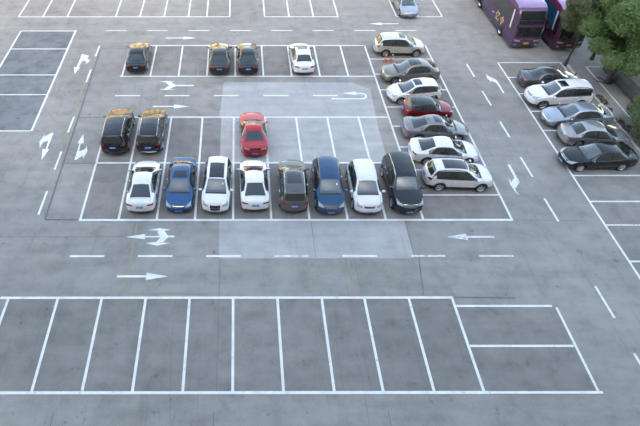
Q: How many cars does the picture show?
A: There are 28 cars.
